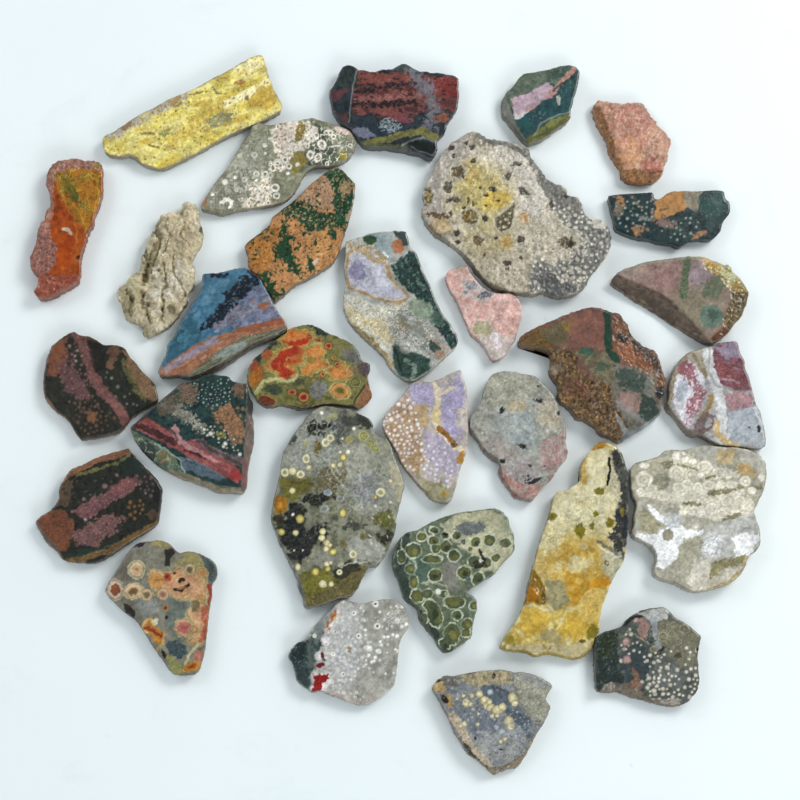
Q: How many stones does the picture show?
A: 30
